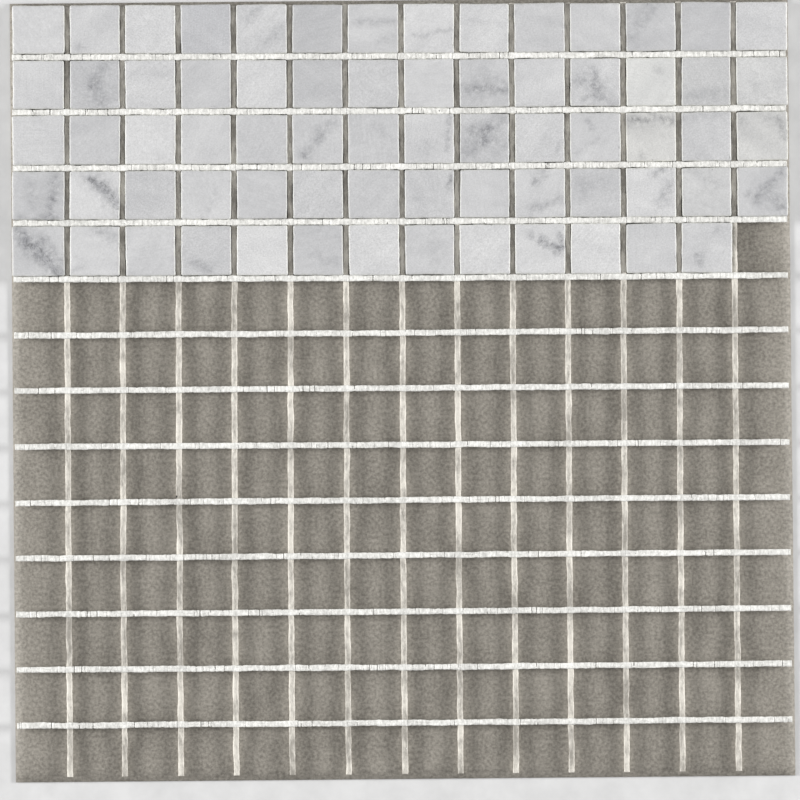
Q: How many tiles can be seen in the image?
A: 69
